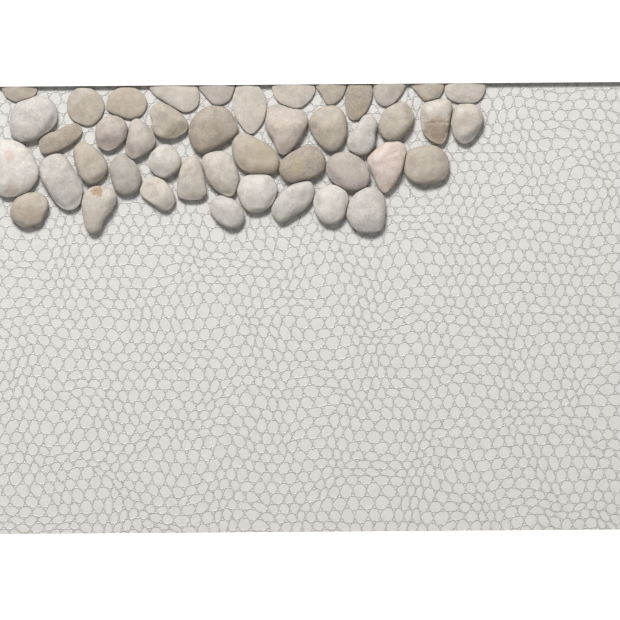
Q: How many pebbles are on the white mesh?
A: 44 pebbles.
